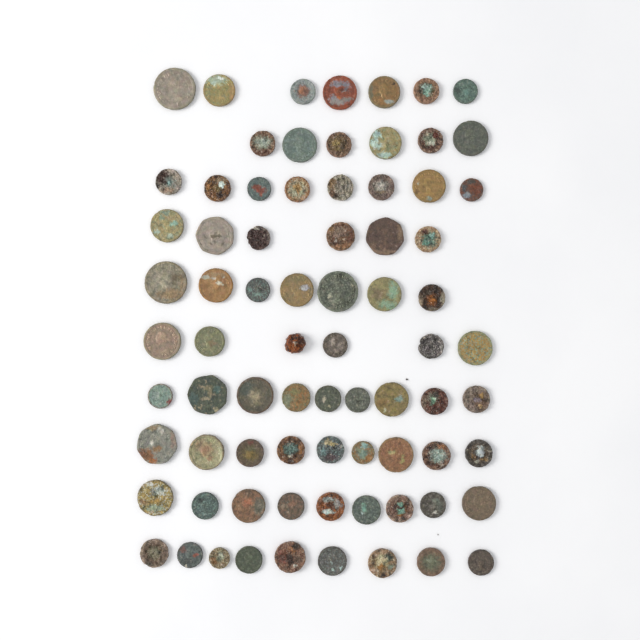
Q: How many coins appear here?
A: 76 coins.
